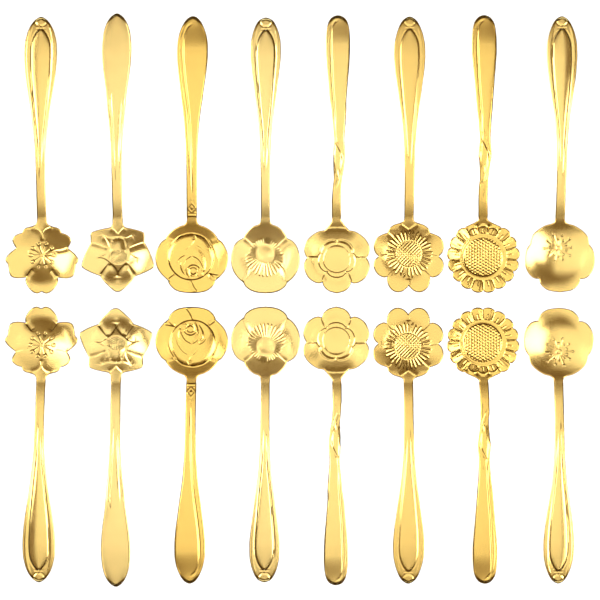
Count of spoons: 16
